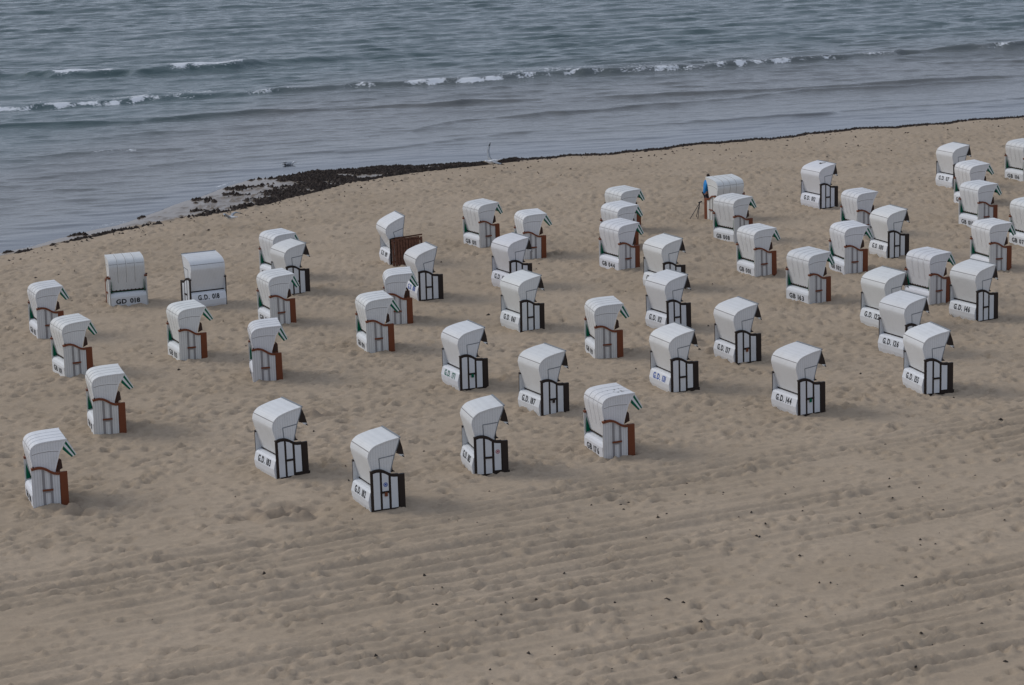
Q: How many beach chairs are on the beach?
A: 53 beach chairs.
